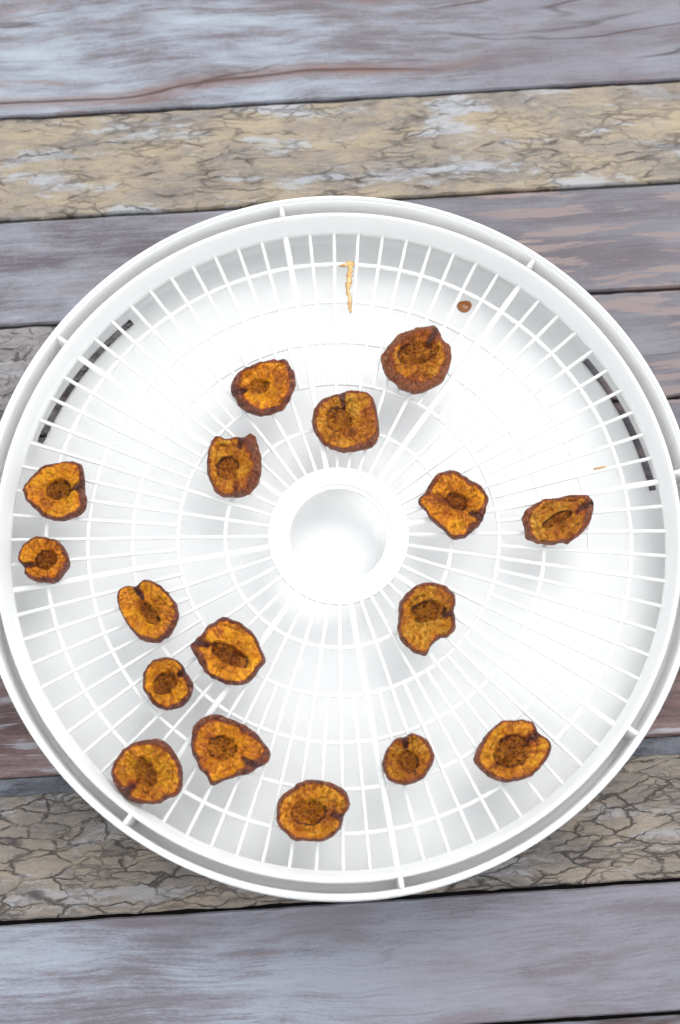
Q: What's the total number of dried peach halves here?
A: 17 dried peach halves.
